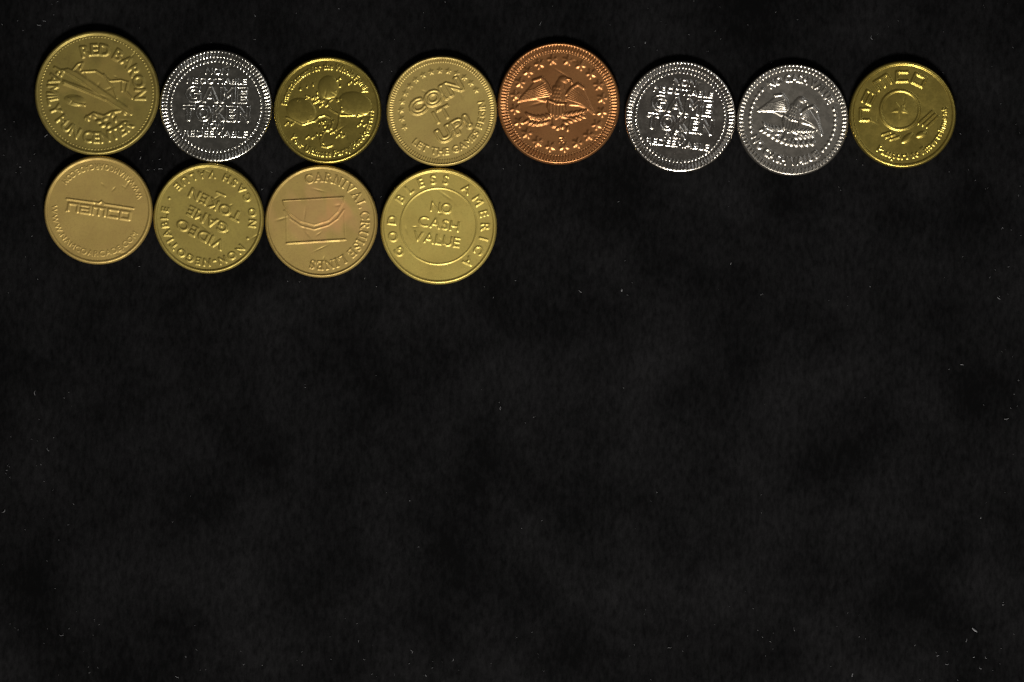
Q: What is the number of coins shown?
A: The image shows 12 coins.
